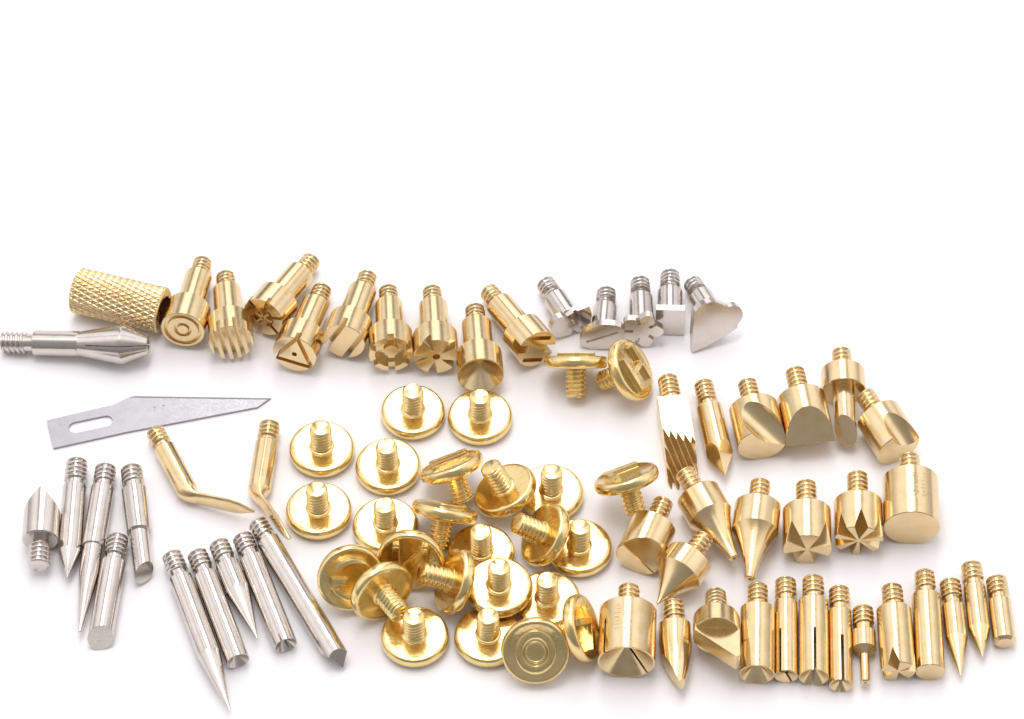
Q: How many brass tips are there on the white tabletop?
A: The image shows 37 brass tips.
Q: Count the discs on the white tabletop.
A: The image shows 26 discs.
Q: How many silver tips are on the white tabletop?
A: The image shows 16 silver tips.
